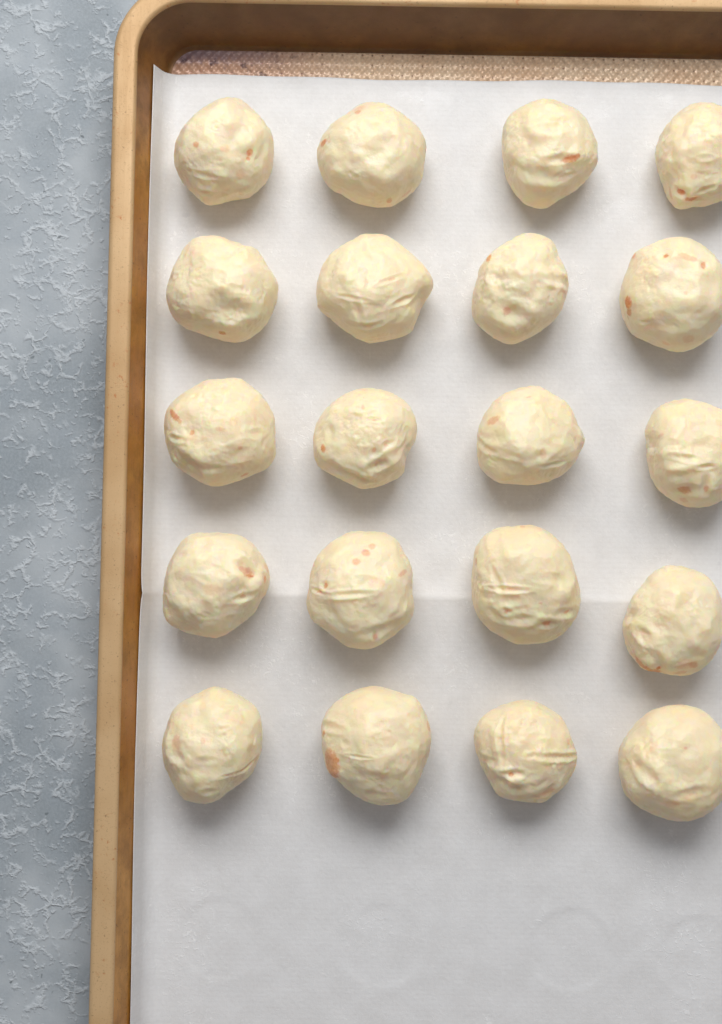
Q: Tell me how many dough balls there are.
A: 20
